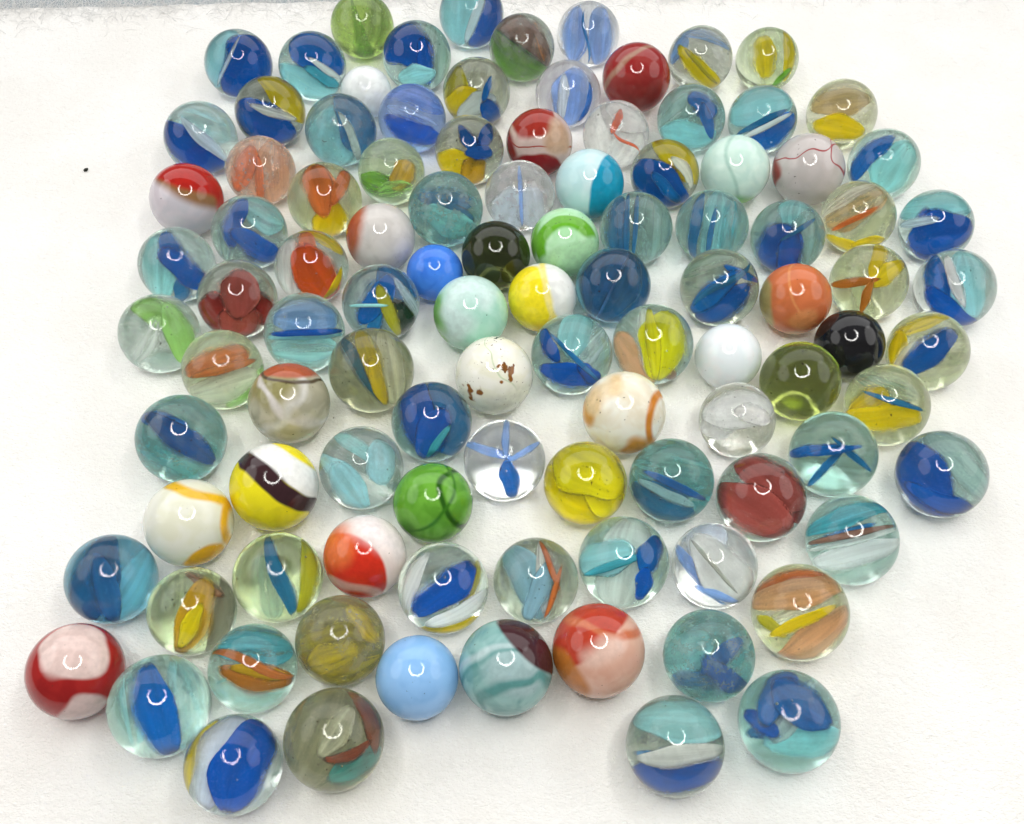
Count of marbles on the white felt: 104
